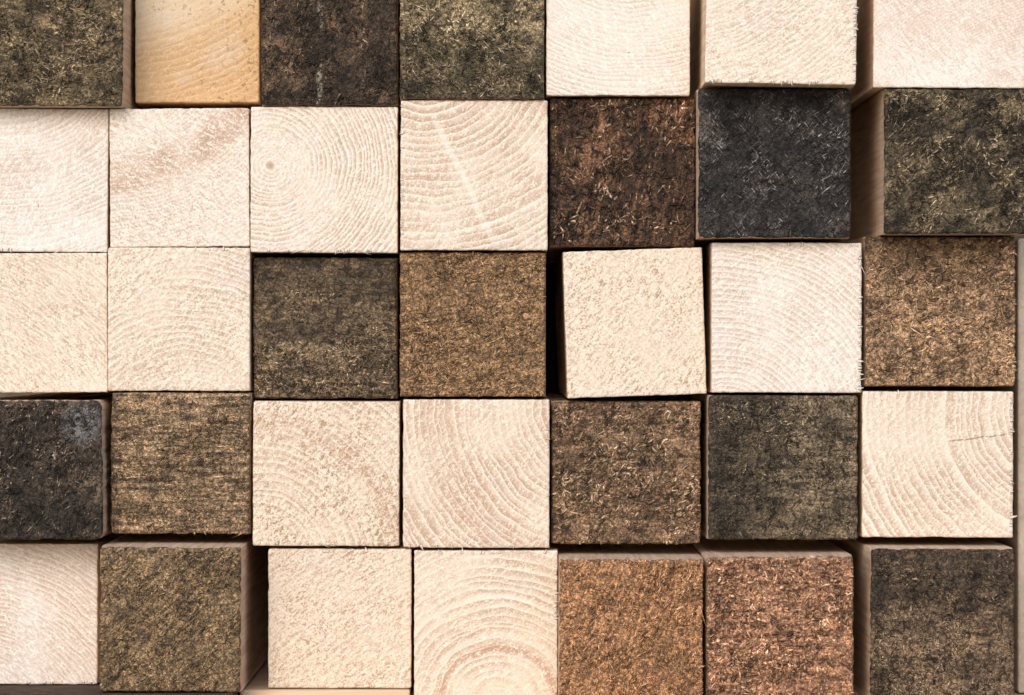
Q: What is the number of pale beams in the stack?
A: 18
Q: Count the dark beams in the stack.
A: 17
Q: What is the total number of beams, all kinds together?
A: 35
